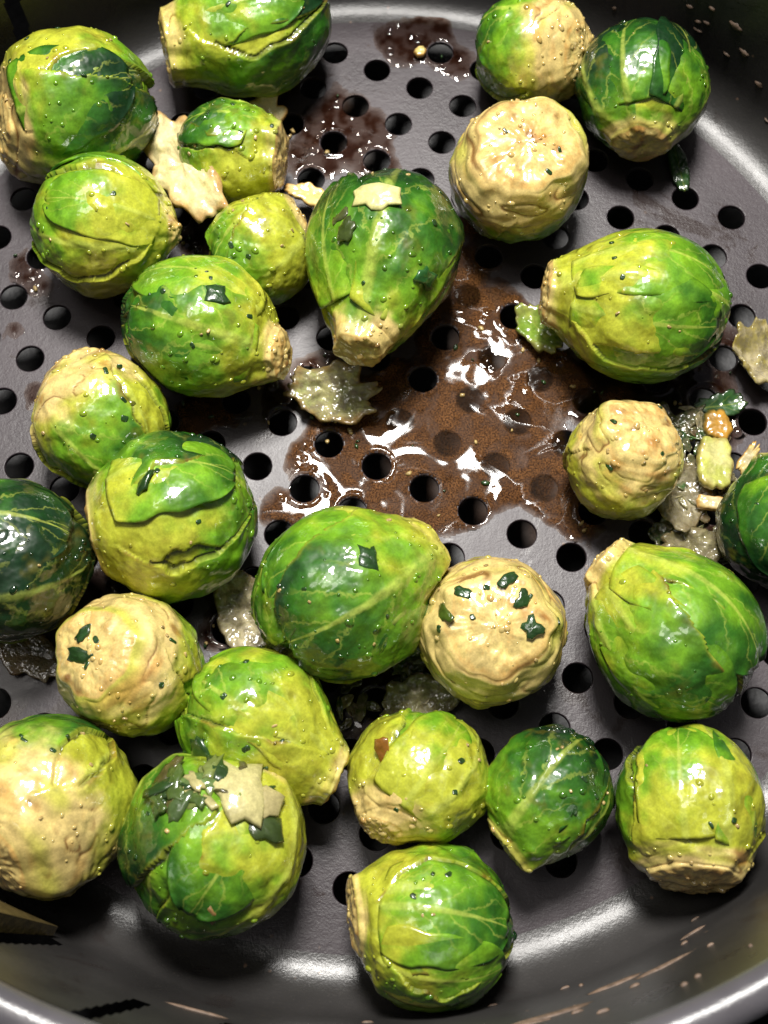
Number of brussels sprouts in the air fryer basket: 27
